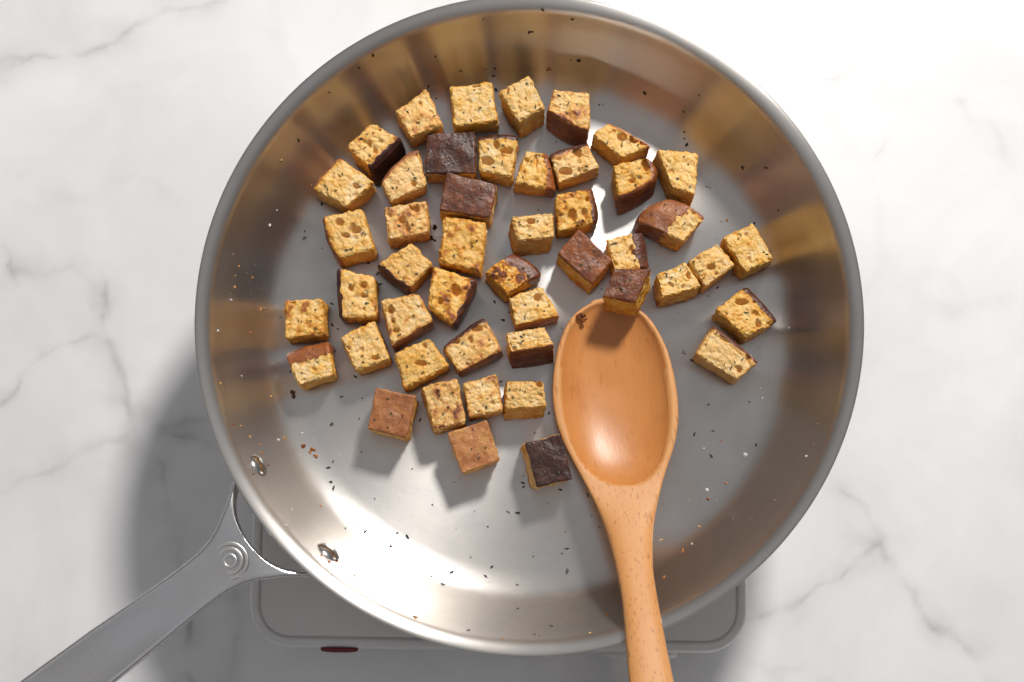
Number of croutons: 47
